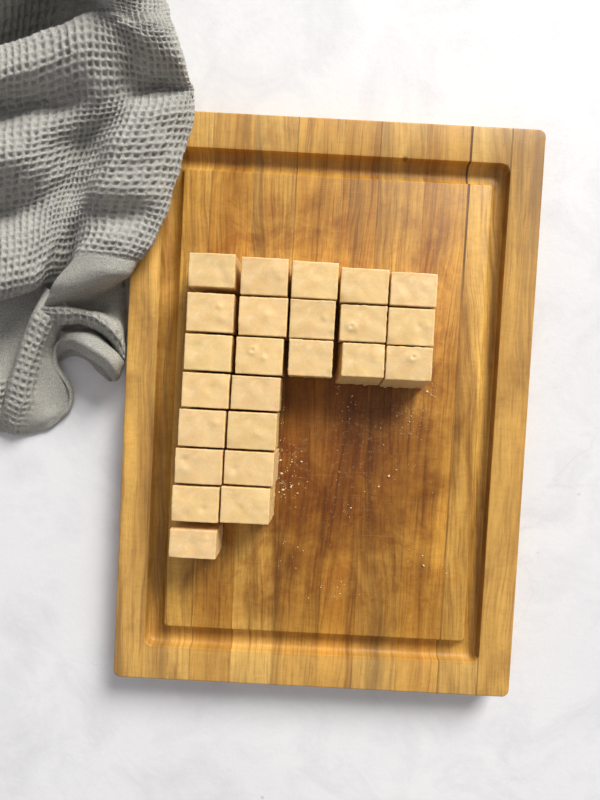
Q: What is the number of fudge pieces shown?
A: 24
